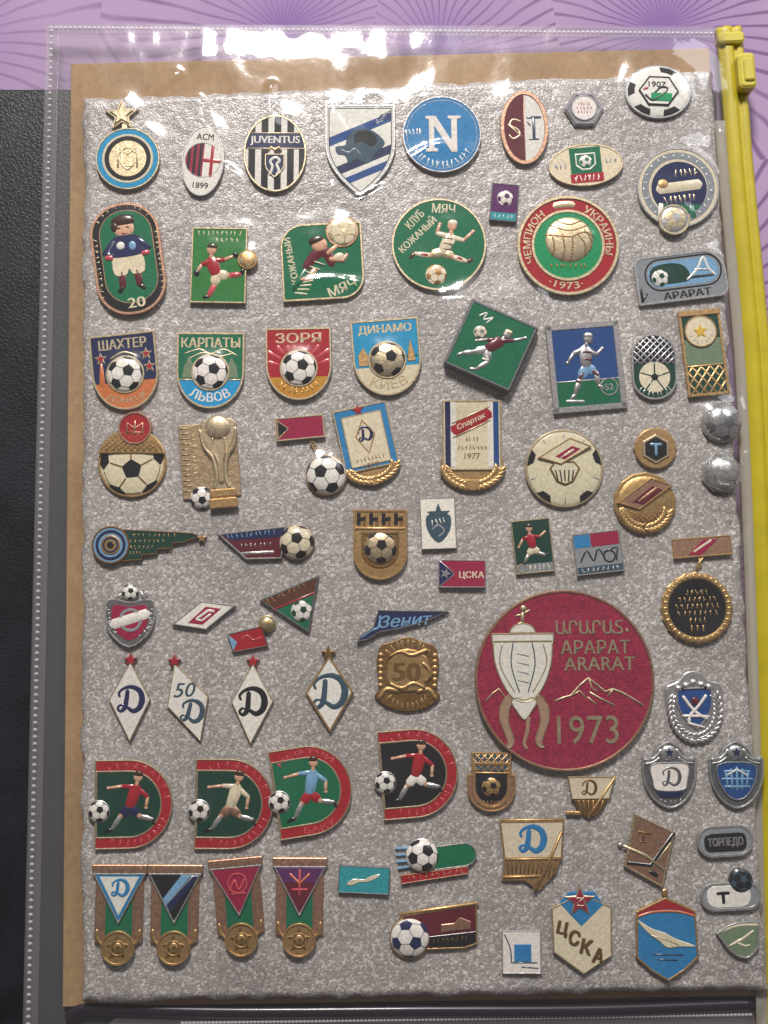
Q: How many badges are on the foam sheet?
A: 78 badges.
